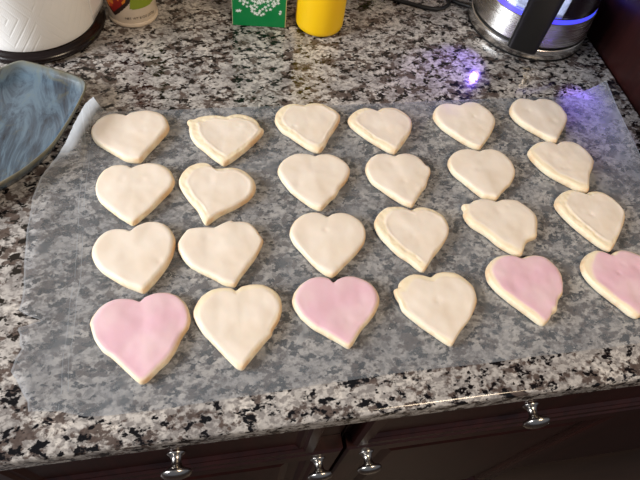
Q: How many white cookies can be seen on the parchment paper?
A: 20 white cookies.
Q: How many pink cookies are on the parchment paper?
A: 4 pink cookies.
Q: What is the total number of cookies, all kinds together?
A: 24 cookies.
